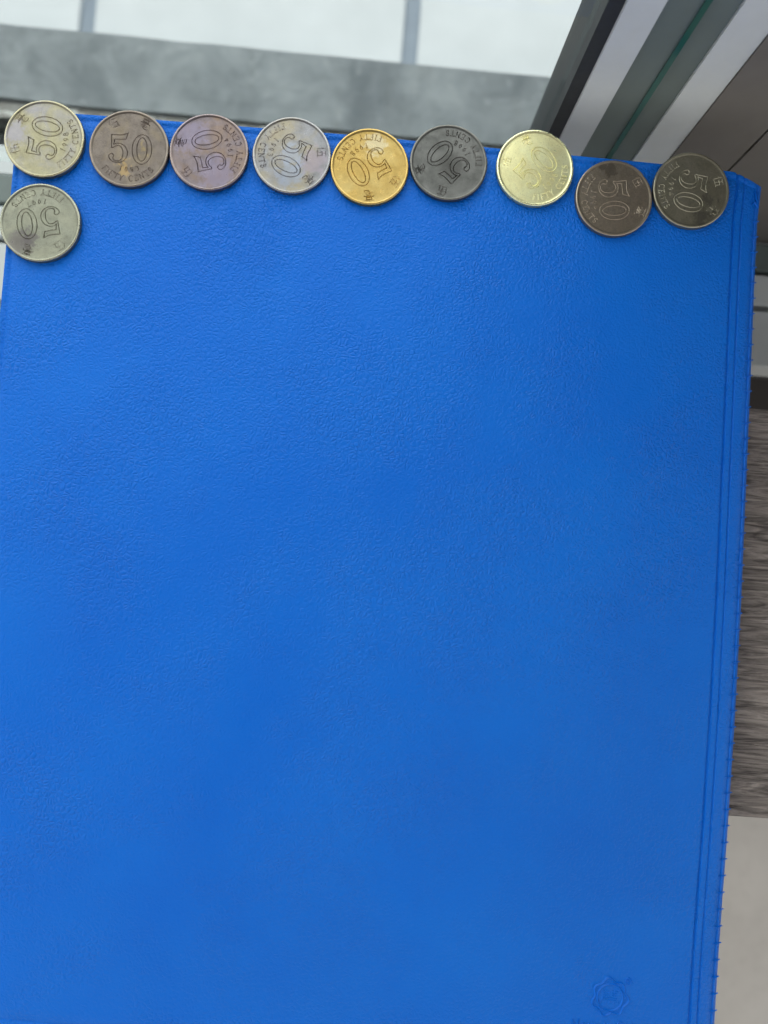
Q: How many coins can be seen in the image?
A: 10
